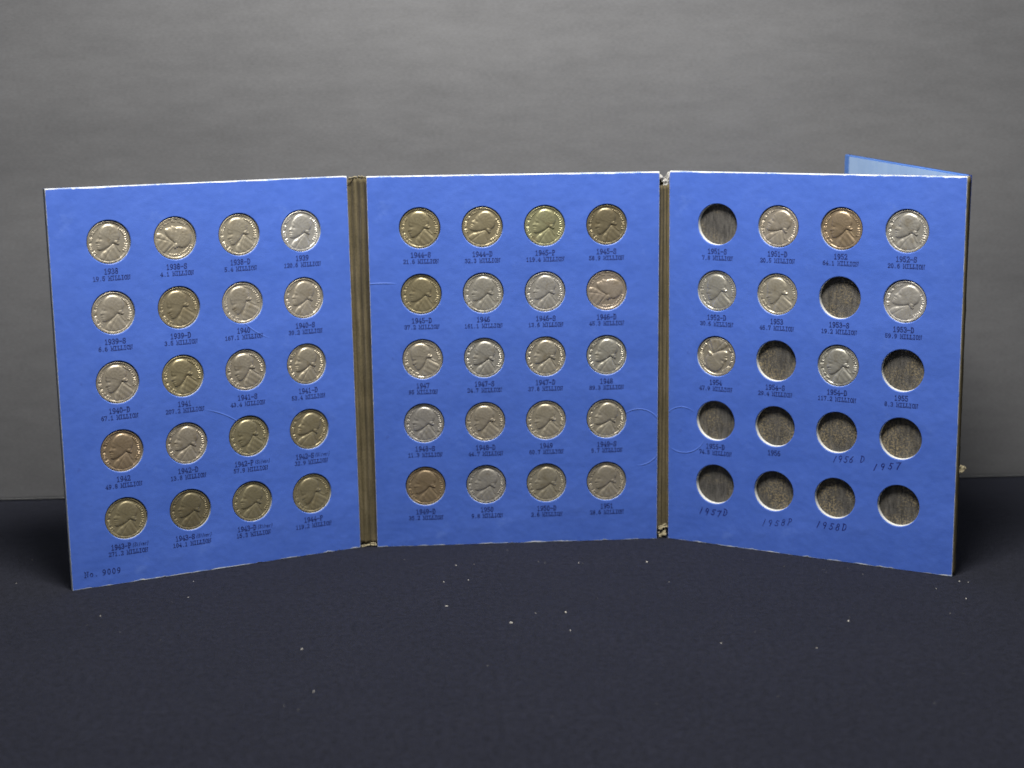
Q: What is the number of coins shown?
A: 48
